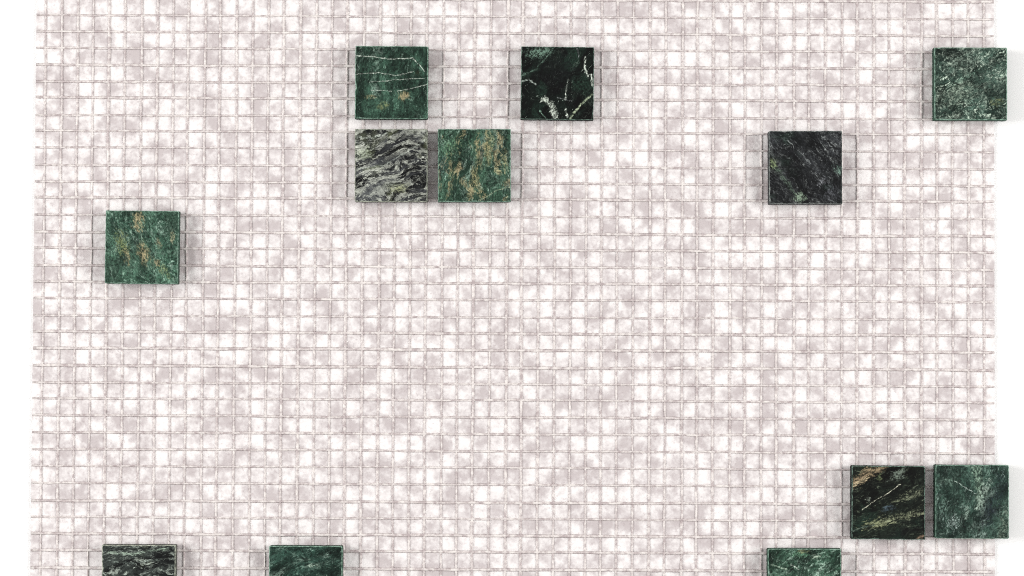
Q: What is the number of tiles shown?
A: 12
